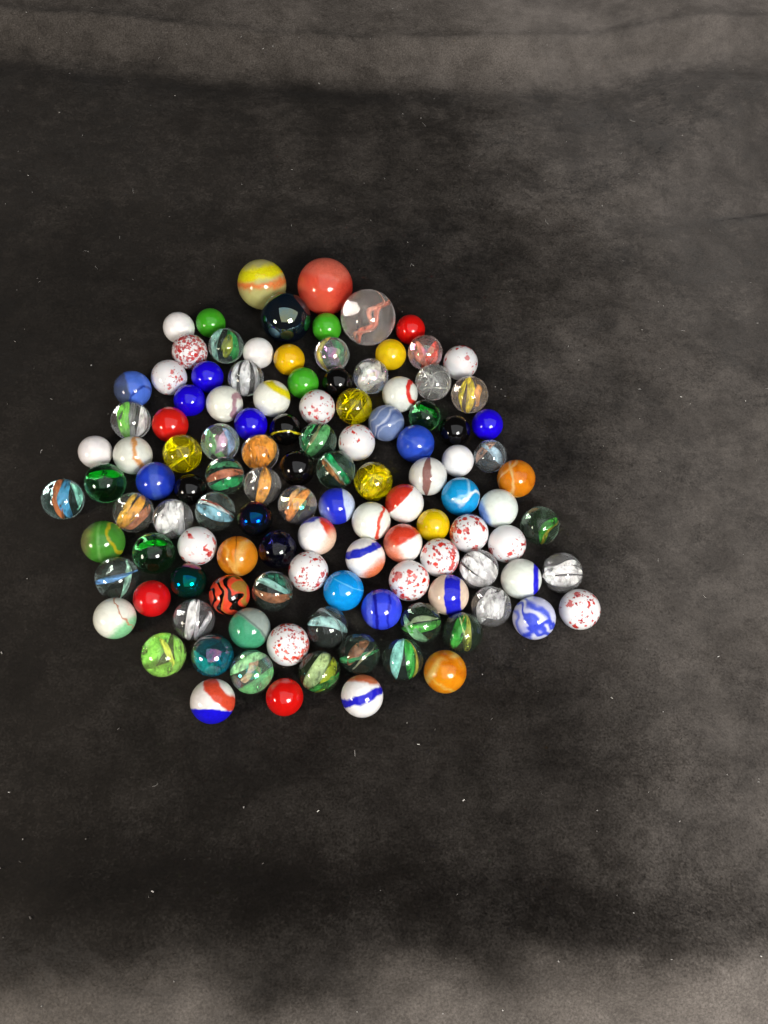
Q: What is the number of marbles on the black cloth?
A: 116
